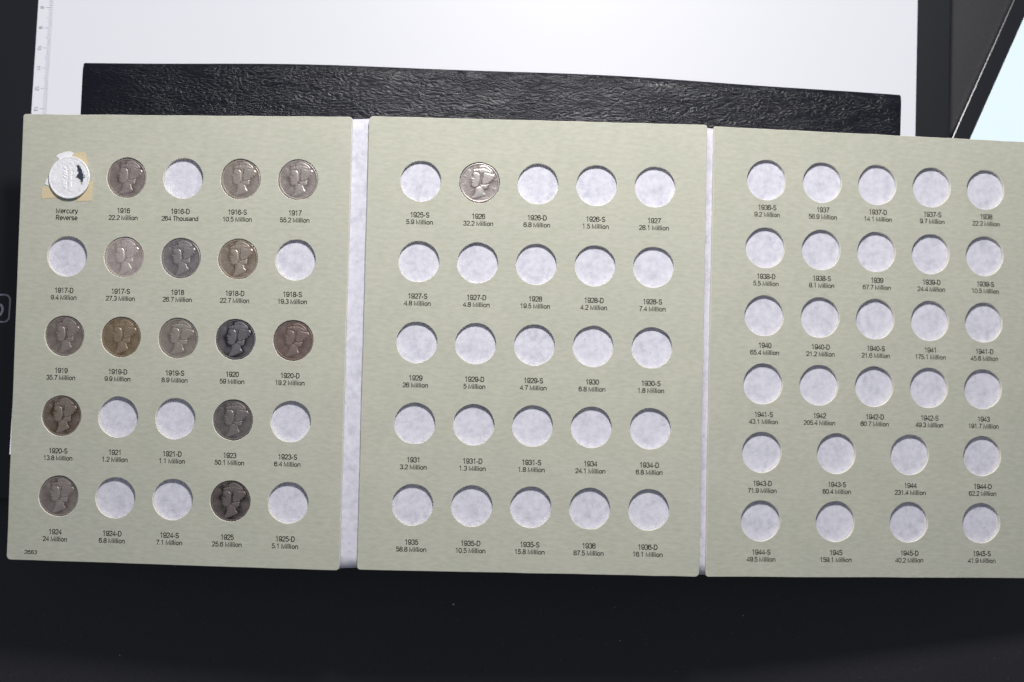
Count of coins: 17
